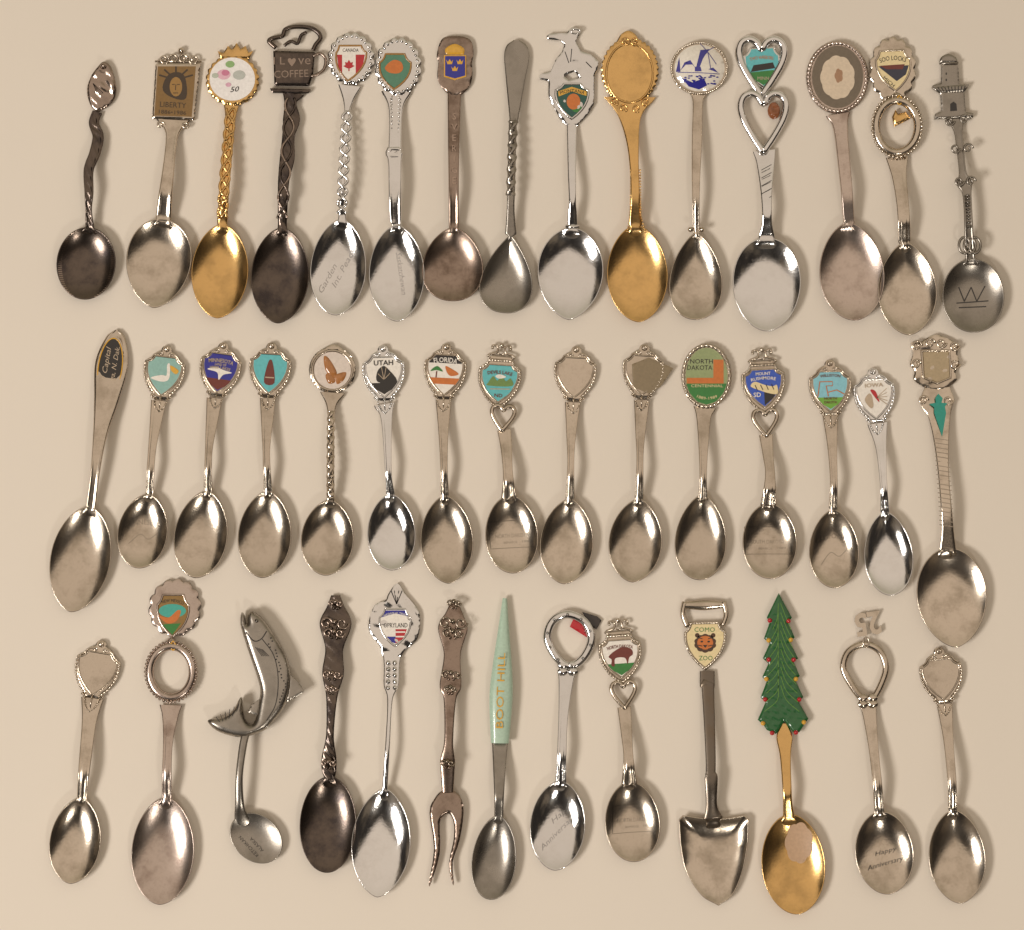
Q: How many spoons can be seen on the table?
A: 42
